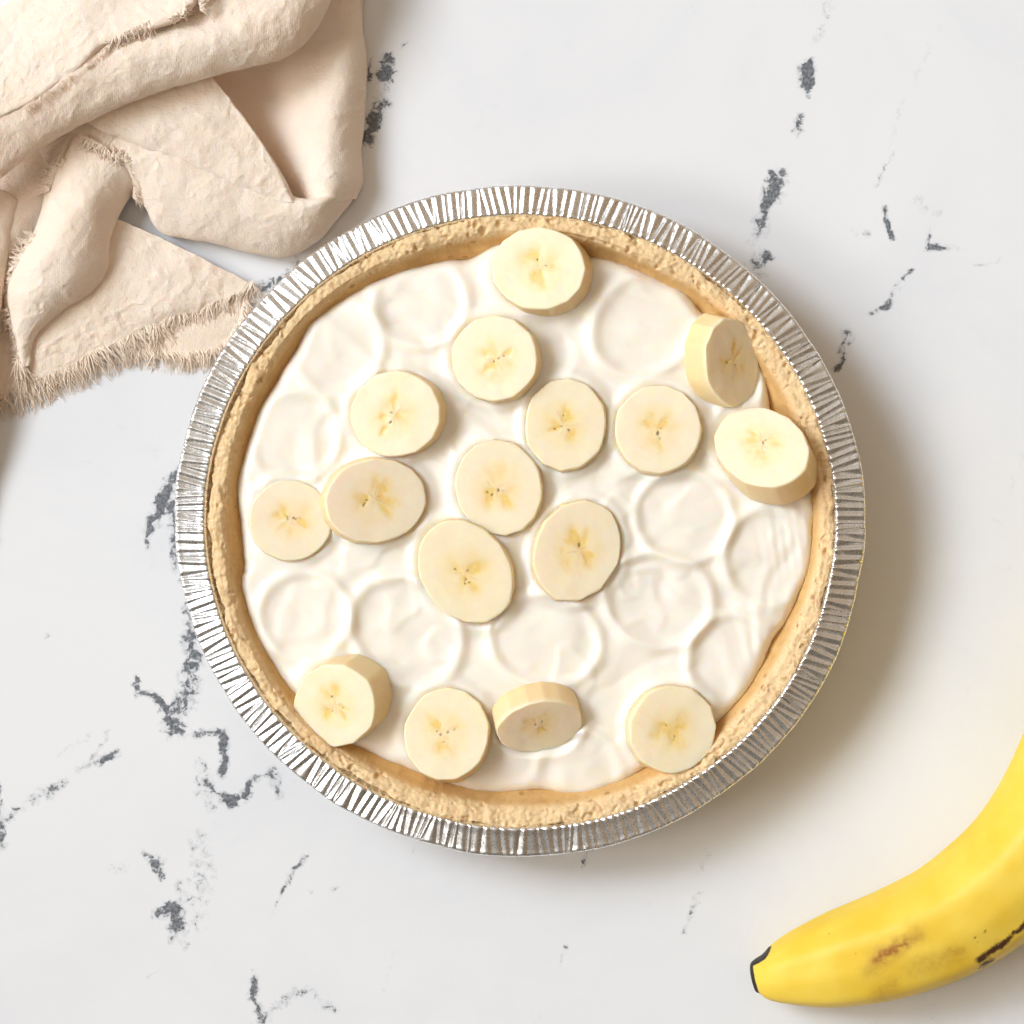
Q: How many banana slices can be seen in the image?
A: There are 16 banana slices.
